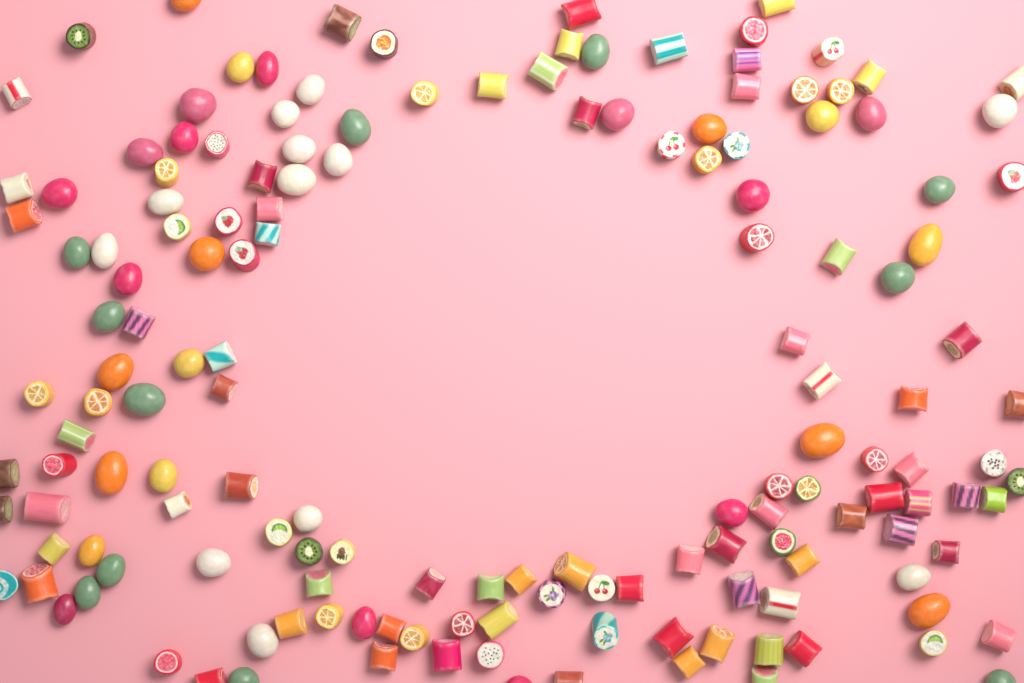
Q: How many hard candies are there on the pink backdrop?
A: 108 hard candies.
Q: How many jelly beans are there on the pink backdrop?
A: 49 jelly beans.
